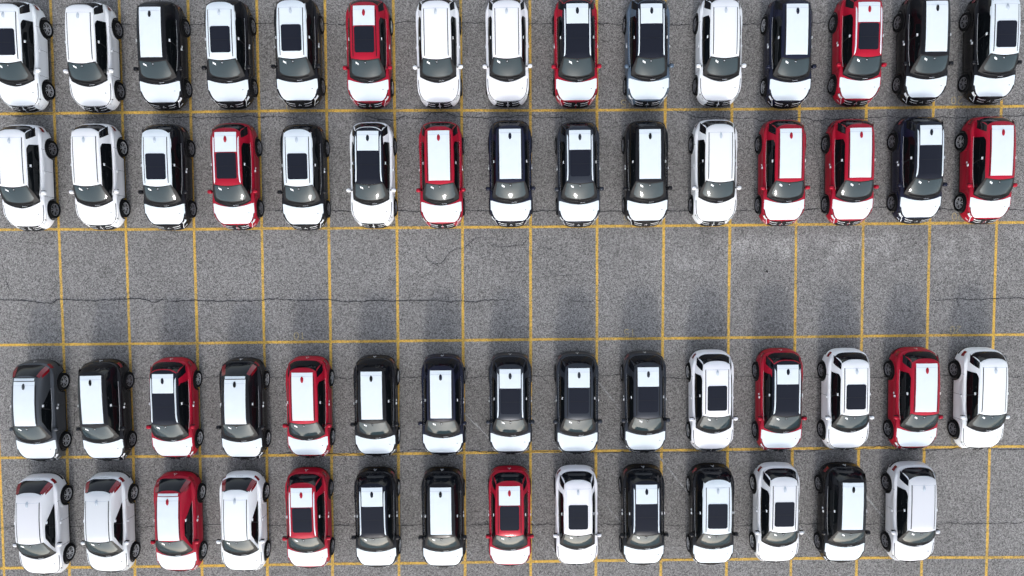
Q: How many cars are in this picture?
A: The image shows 59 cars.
